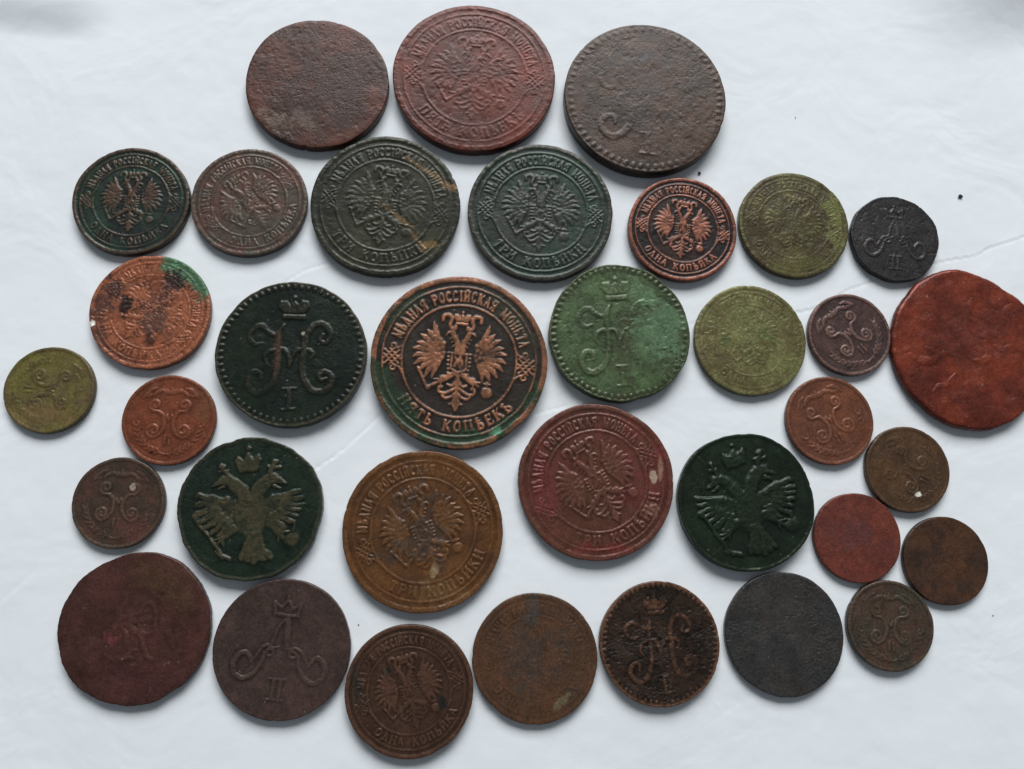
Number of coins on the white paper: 35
